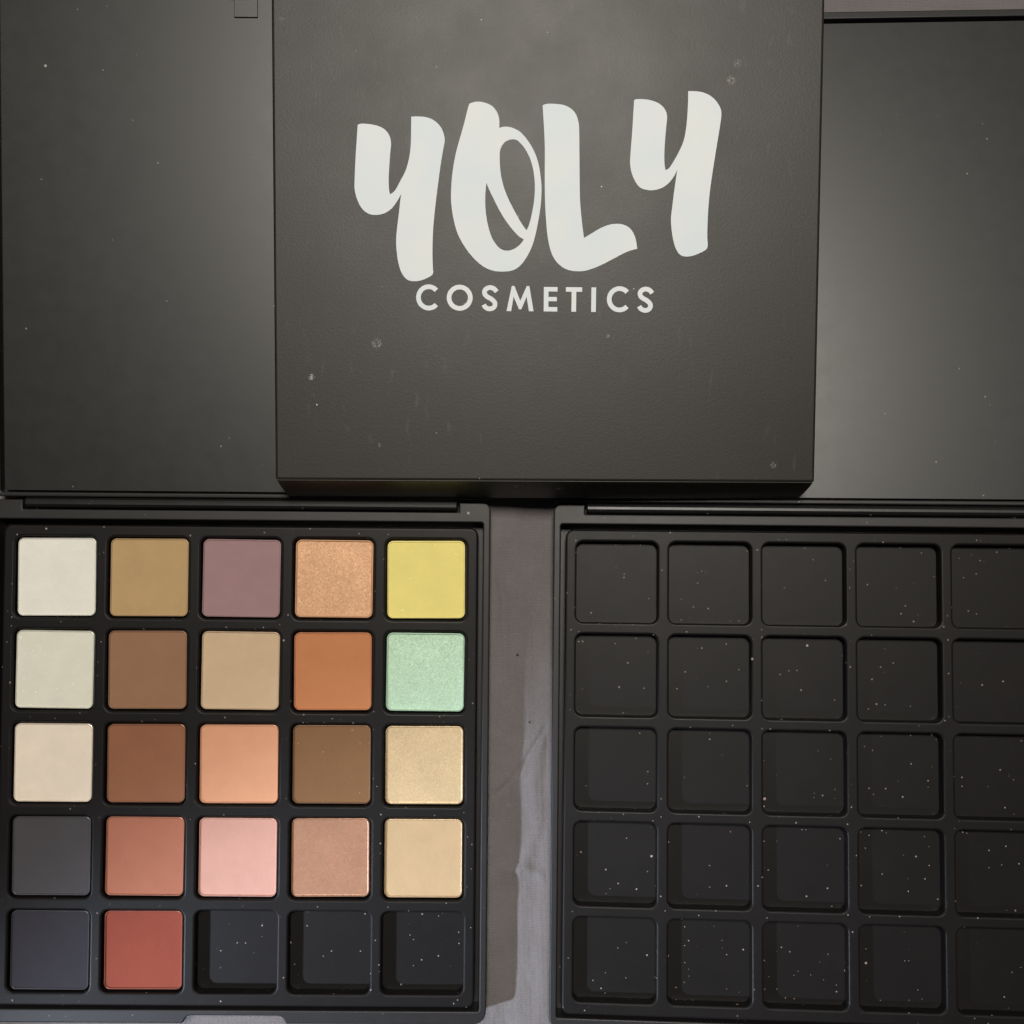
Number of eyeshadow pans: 22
